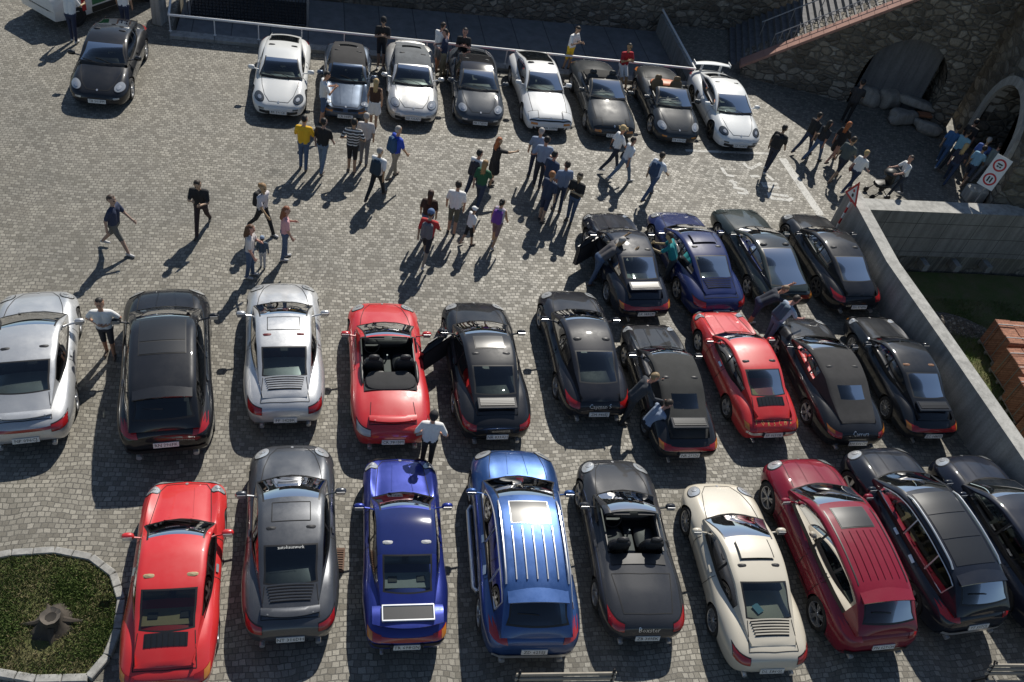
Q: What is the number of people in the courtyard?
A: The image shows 62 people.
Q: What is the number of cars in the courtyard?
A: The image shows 32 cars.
